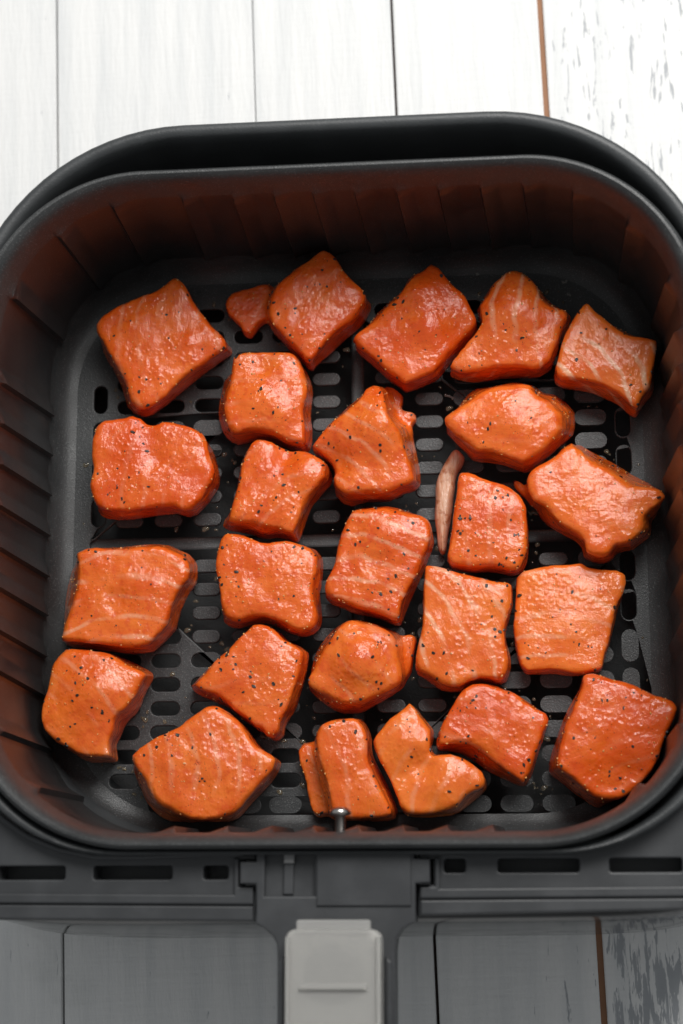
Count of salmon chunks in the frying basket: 25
